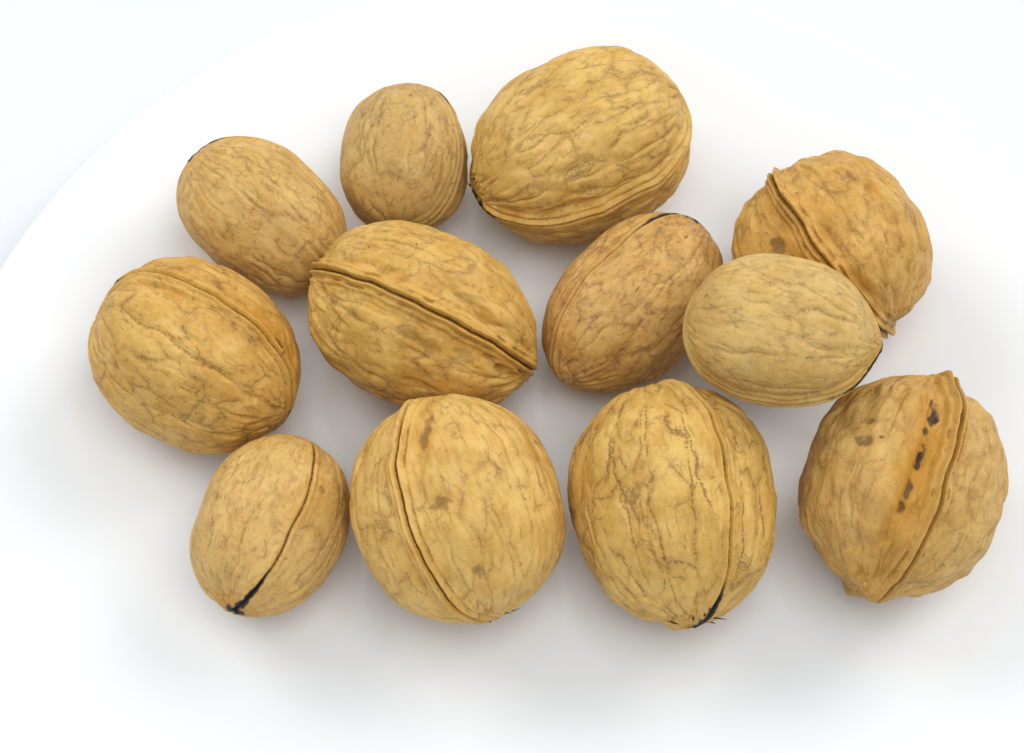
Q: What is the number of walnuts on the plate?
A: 12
